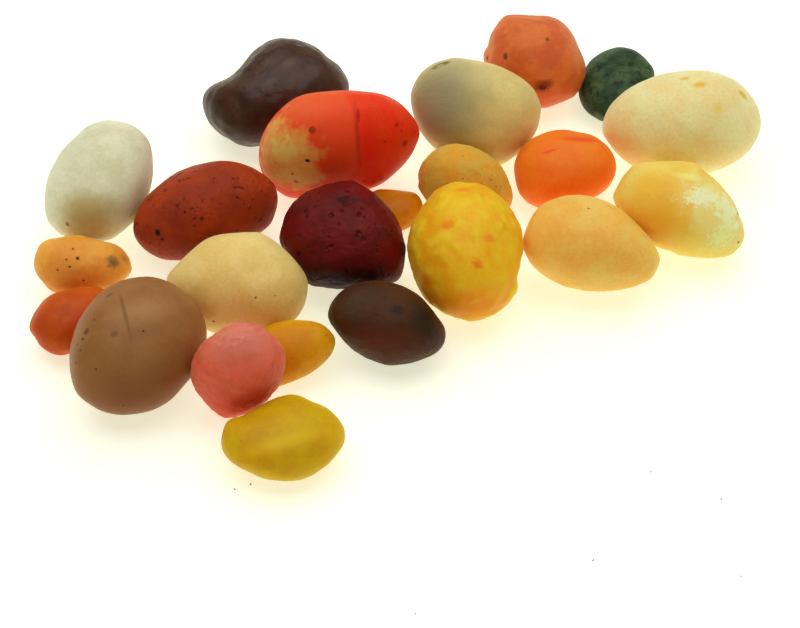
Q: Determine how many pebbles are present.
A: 23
